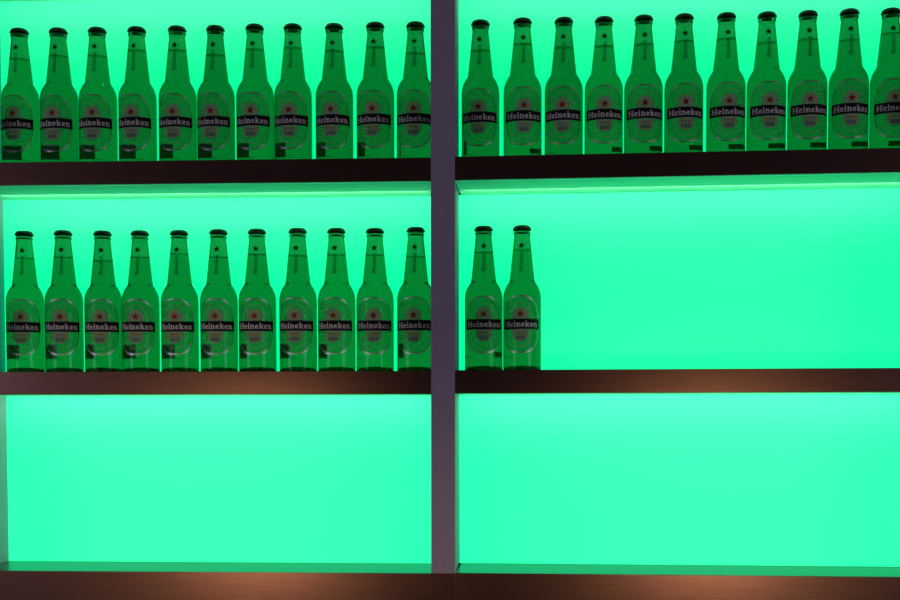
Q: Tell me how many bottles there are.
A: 35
